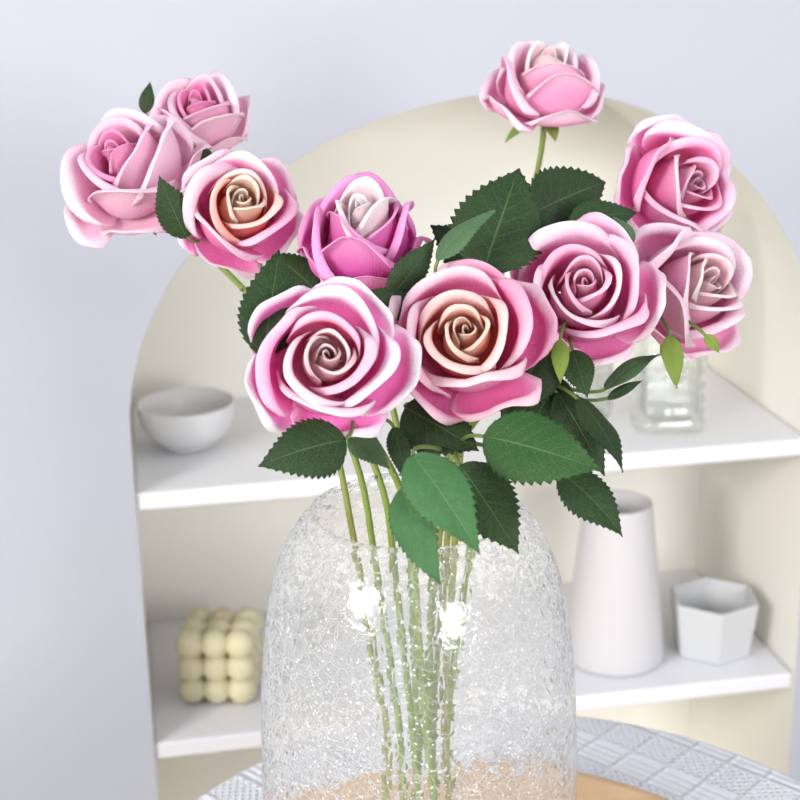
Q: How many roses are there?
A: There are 10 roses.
